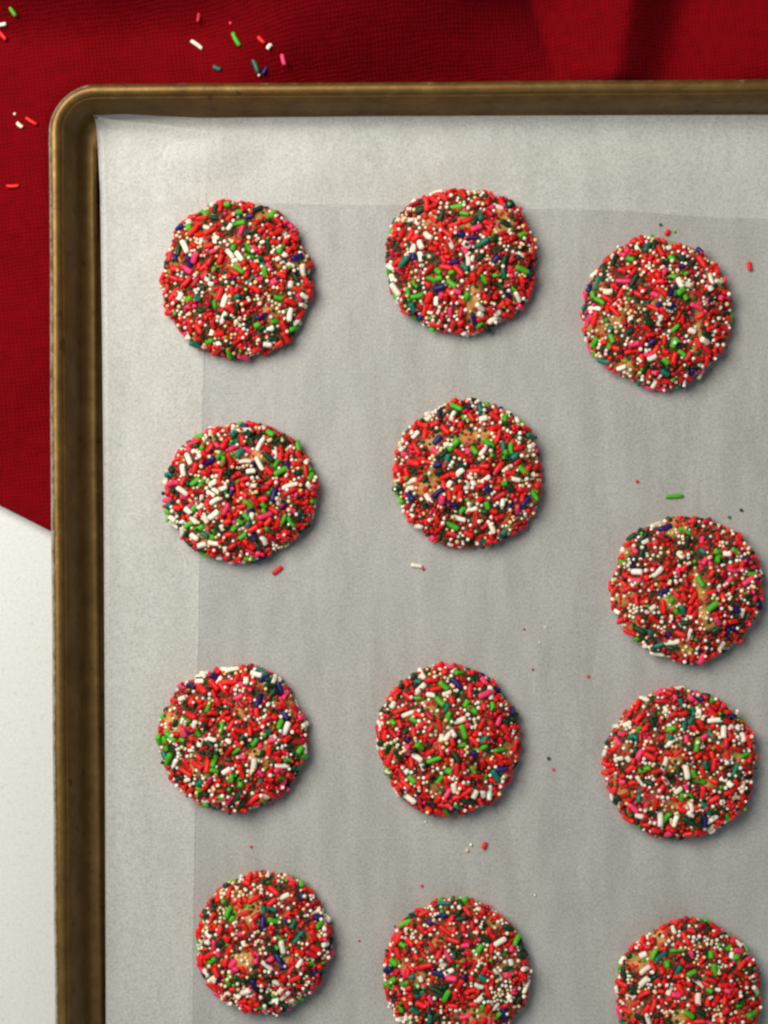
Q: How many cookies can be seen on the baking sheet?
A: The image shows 12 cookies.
